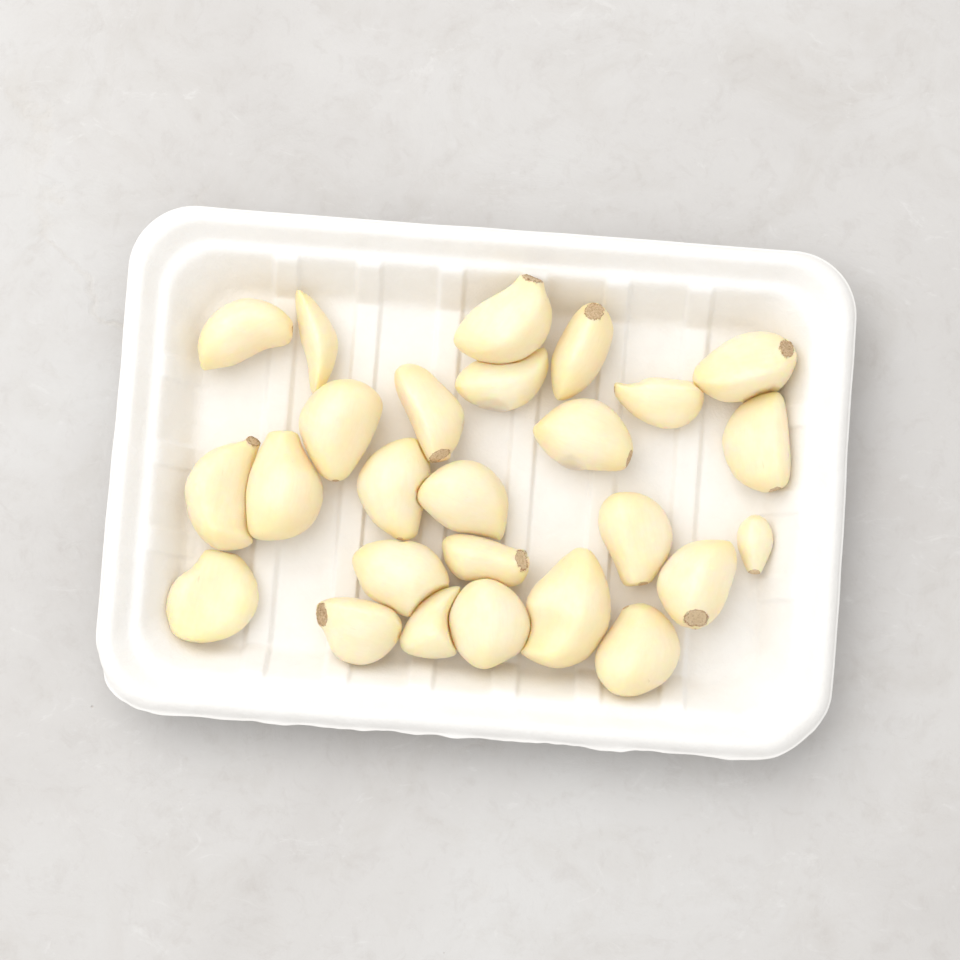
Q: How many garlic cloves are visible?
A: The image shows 26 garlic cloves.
